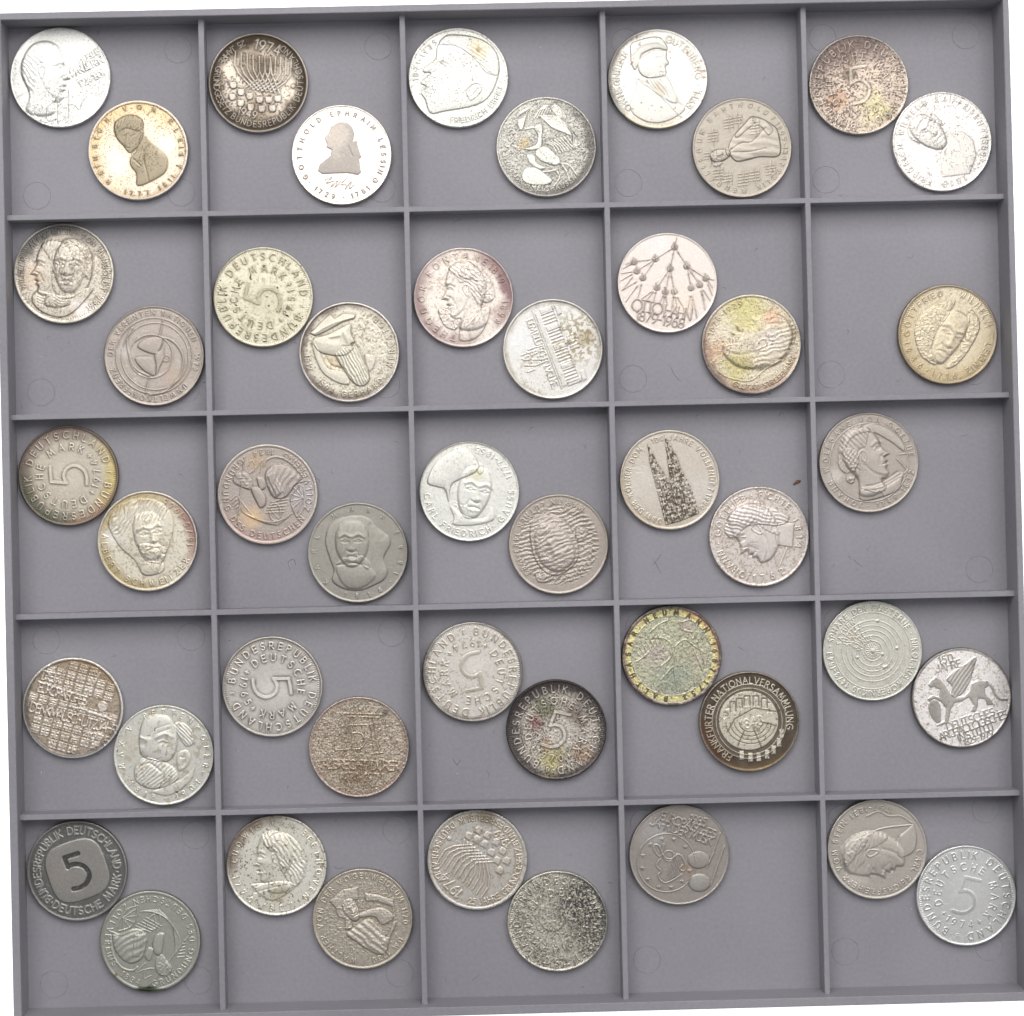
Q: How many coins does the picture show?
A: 47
